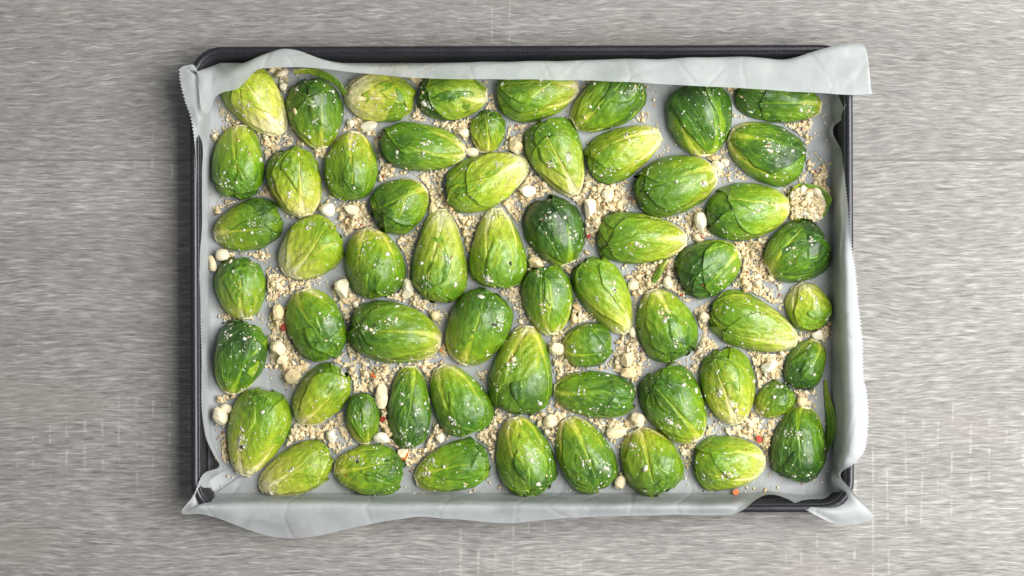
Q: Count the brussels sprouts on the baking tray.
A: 59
